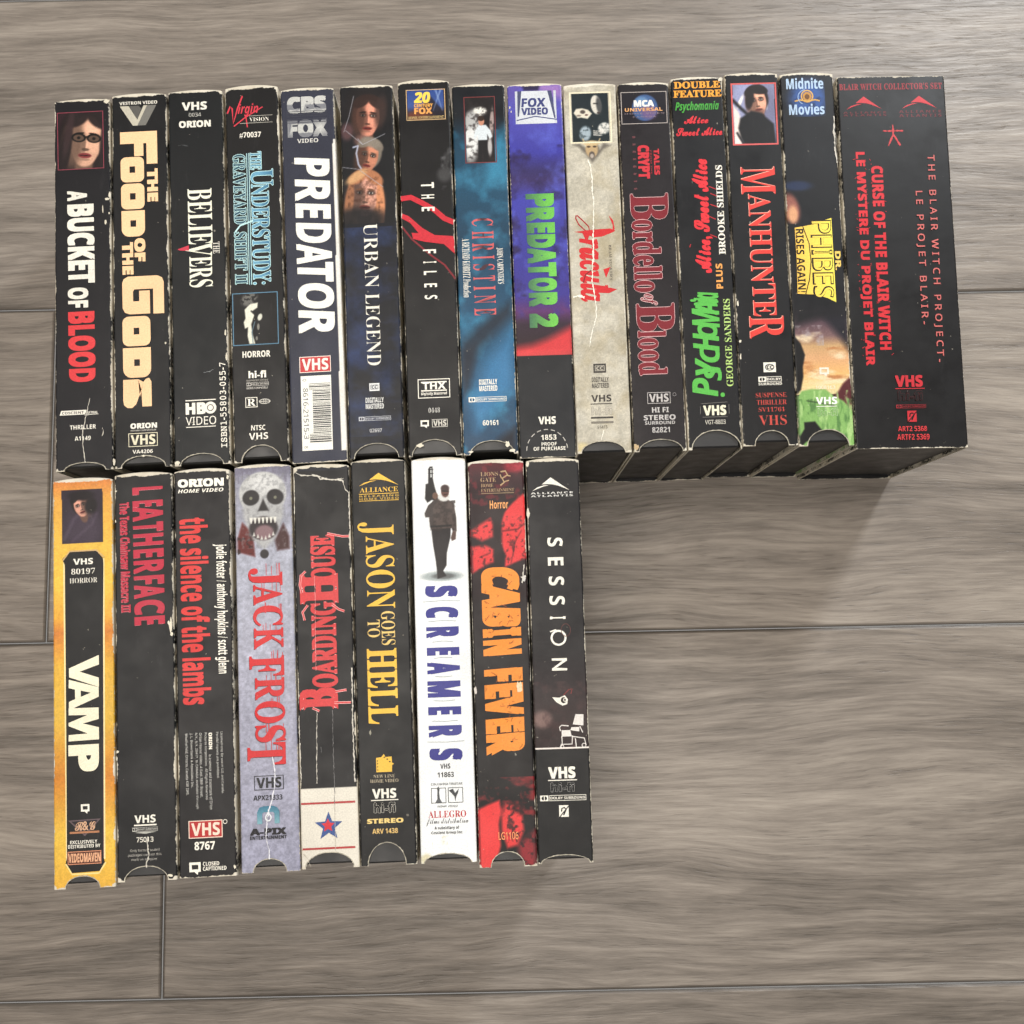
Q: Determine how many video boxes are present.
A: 24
